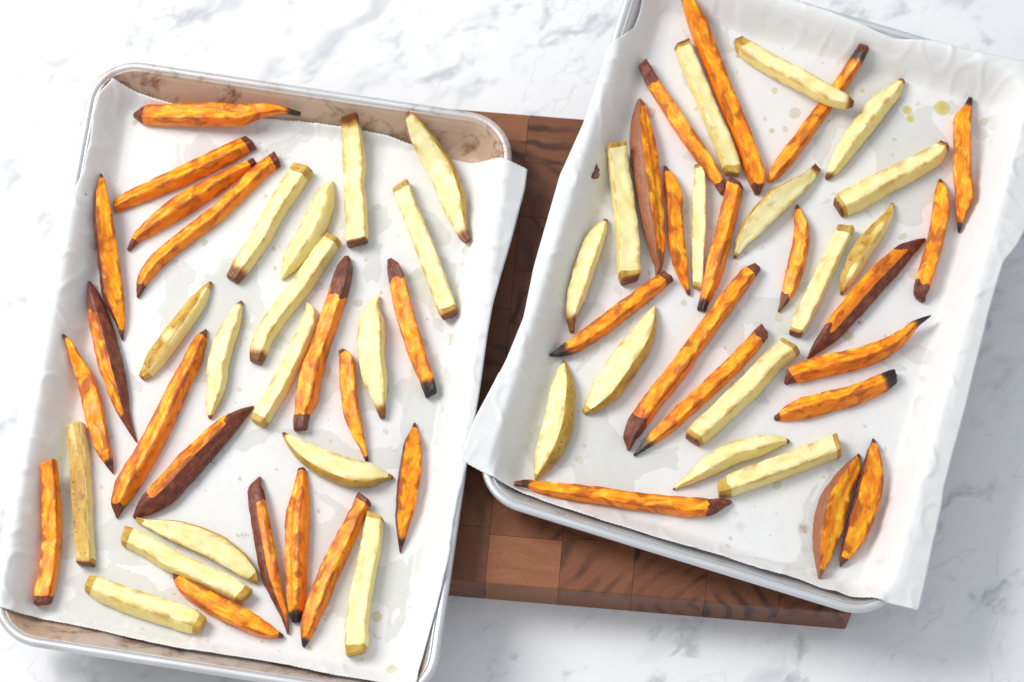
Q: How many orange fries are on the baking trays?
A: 36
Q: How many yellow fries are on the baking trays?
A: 31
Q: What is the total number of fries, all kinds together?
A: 67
